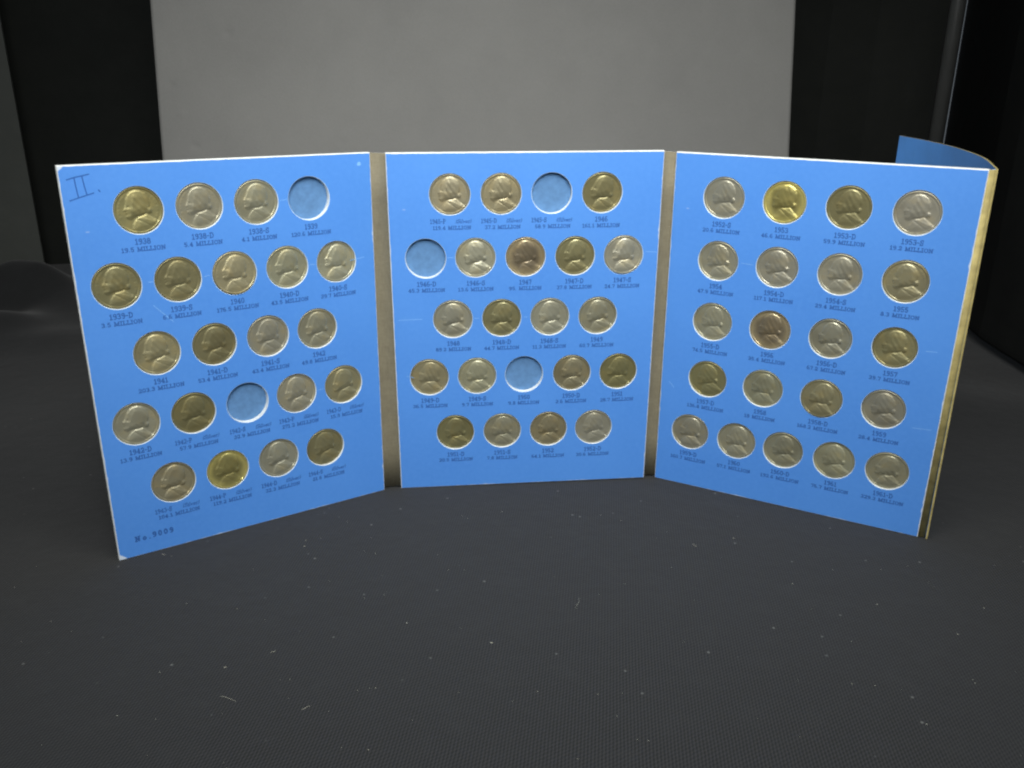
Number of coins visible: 60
